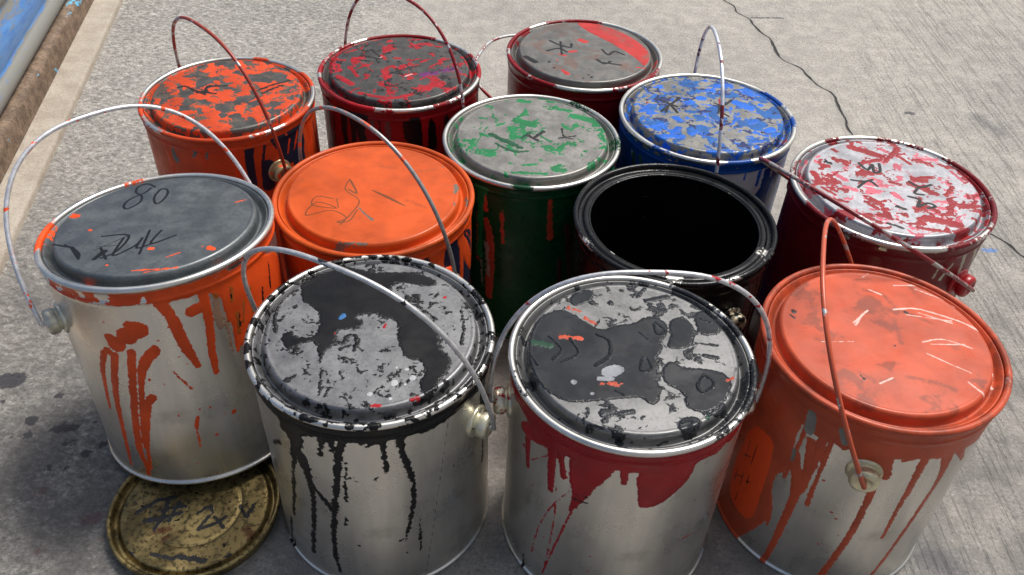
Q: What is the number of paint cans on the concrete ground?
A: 12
